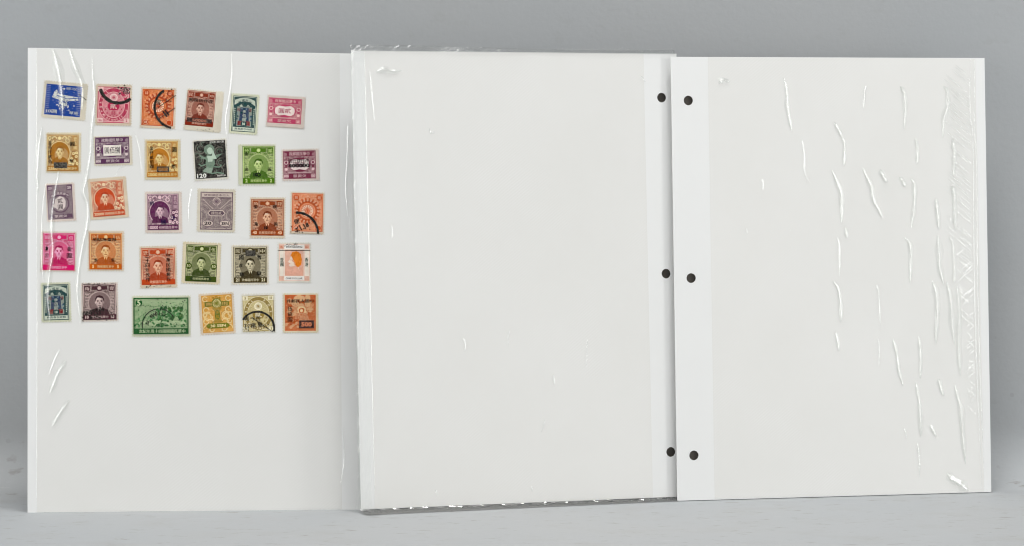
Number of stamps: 30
